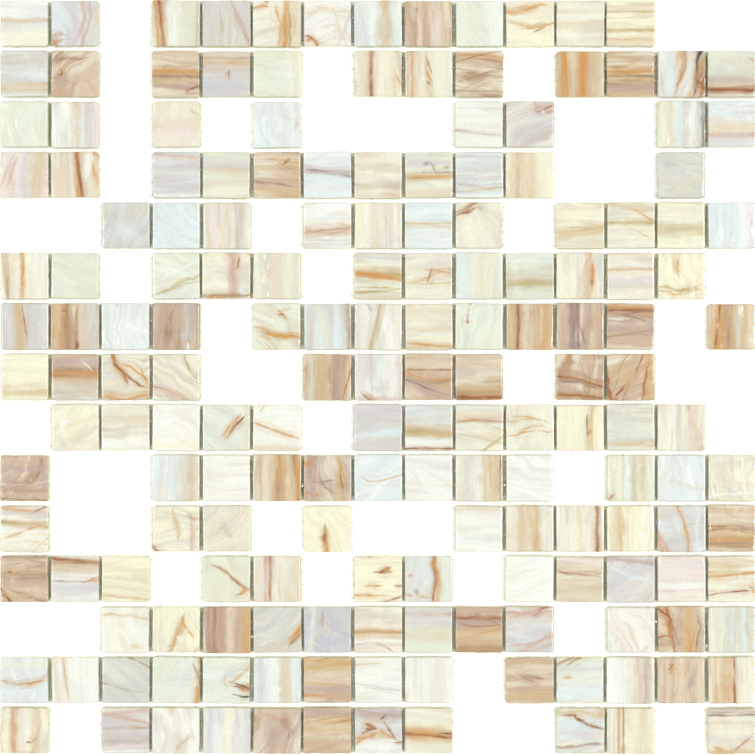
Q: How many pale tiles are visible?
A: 140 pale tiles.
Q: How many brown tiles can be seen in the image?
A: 32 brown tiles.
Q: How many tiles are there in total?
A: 172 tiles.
